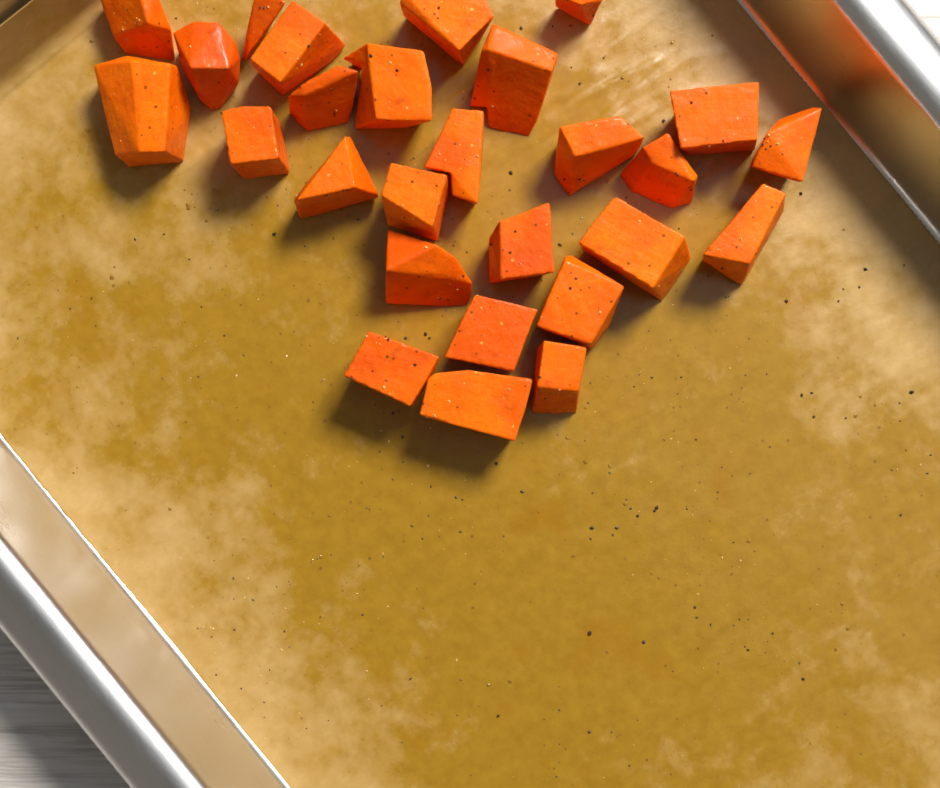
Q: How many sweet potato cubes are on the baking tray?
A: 27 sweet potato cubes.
